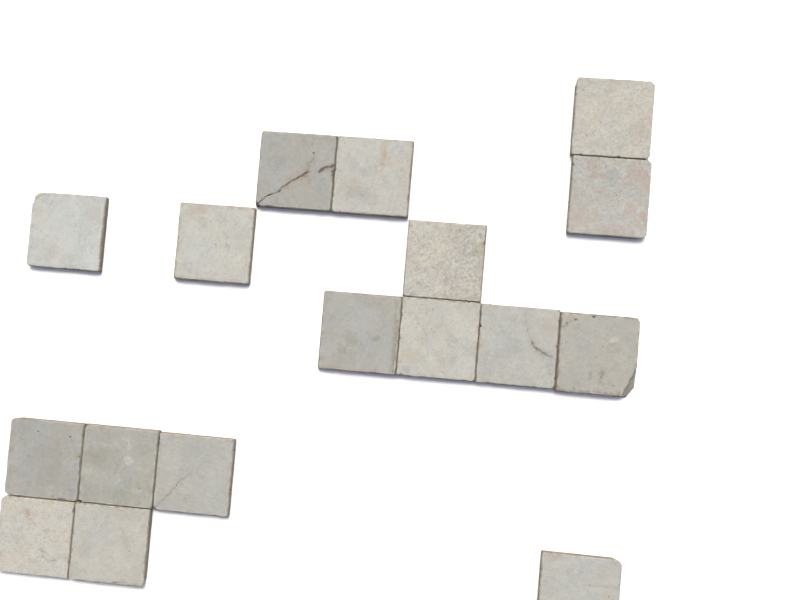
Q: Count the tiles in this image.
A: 17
